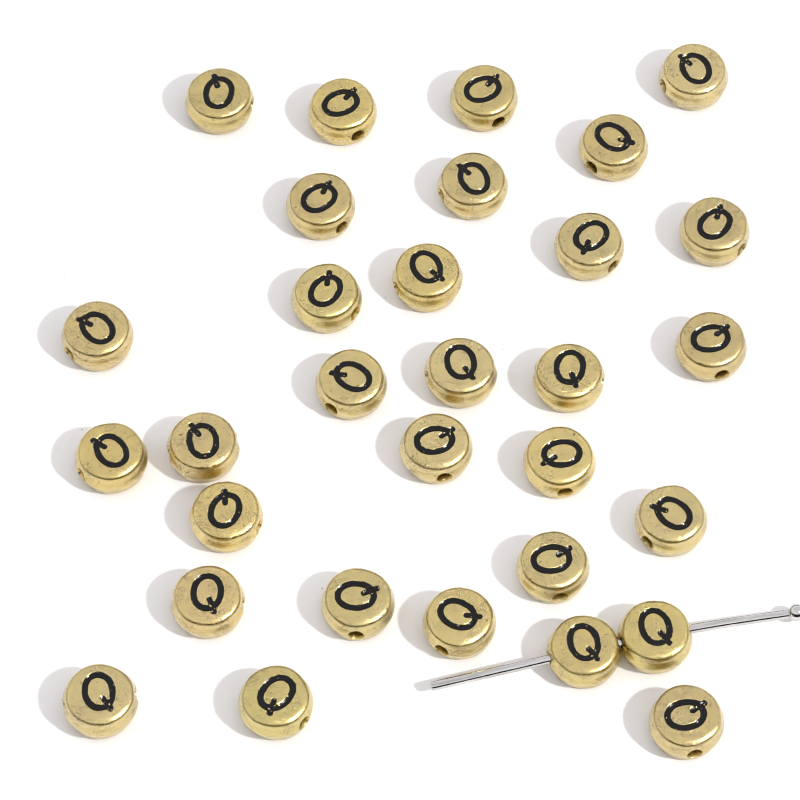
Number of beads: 31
